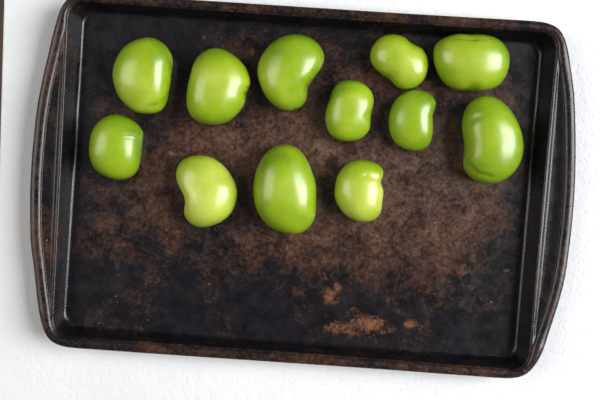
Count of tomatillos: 12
